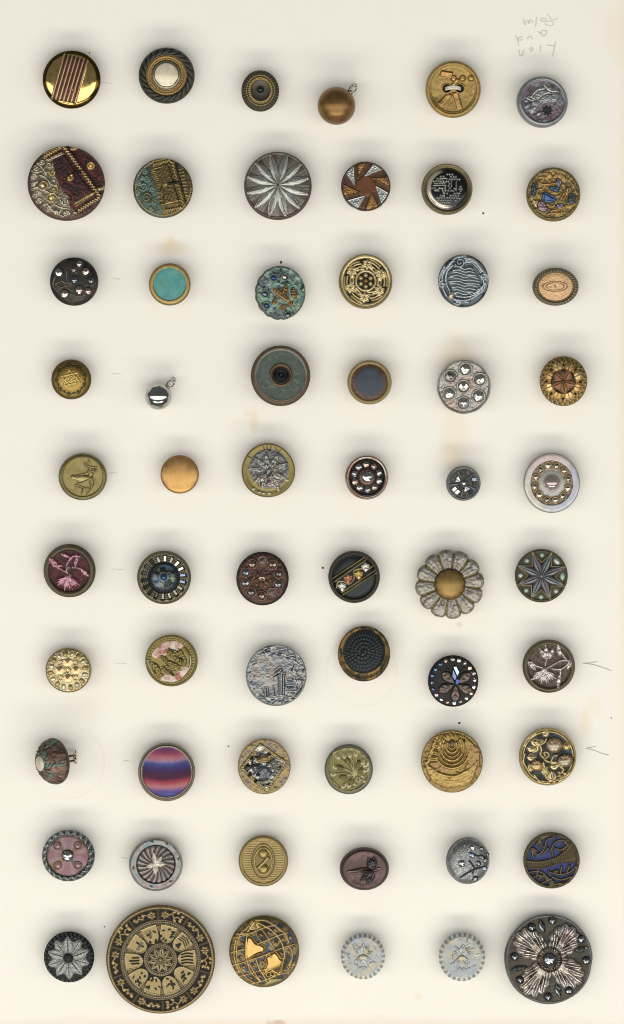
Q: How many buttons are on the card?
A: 60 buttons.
